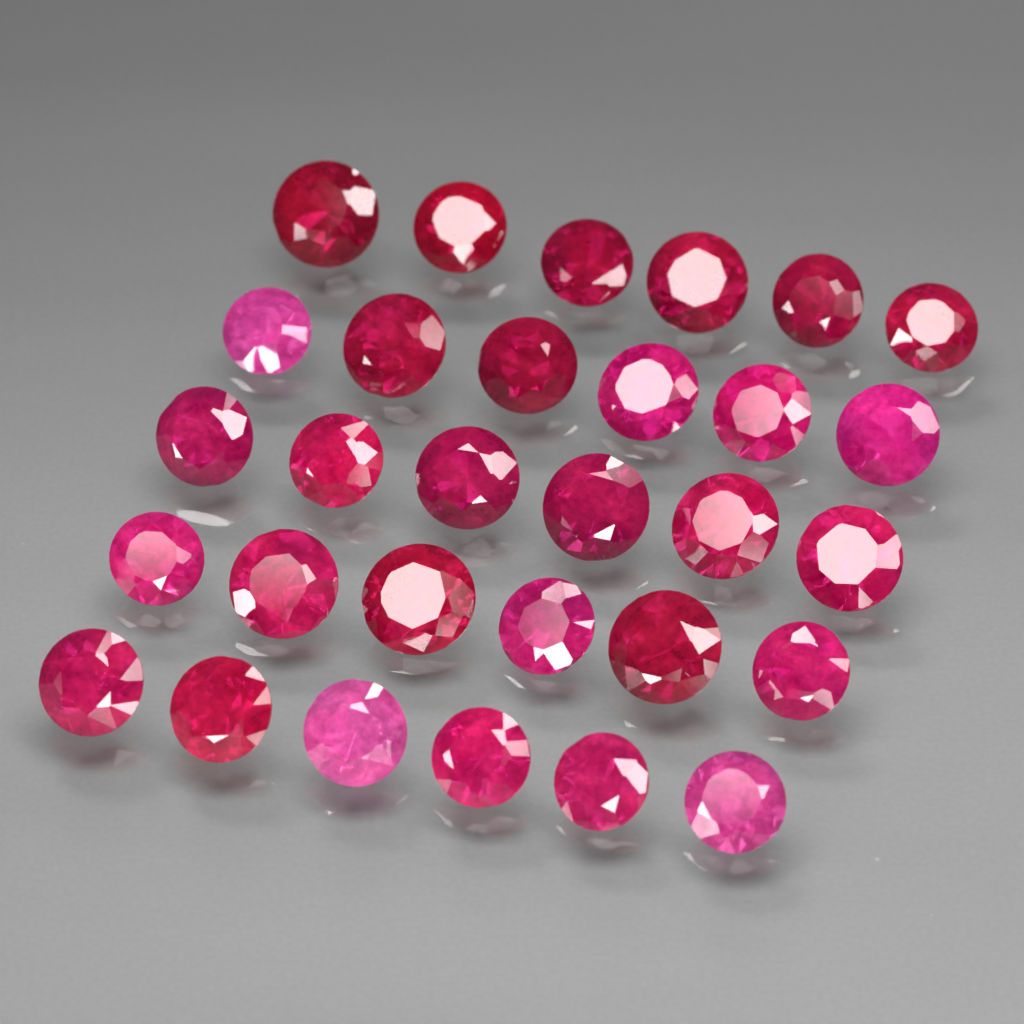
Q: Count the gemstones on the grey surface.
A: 30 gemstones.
